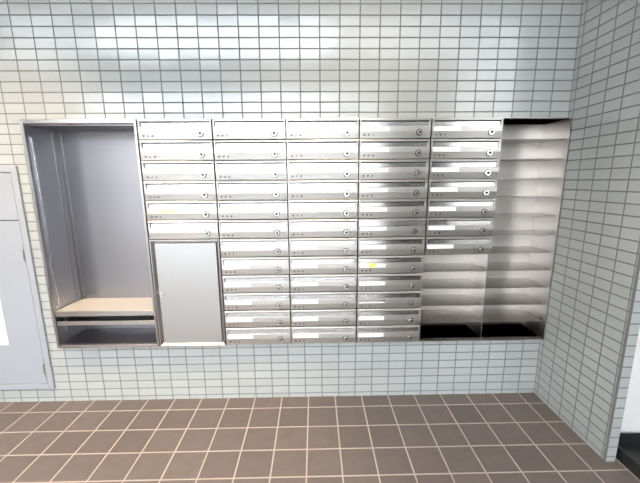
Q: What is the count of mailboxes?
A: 49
